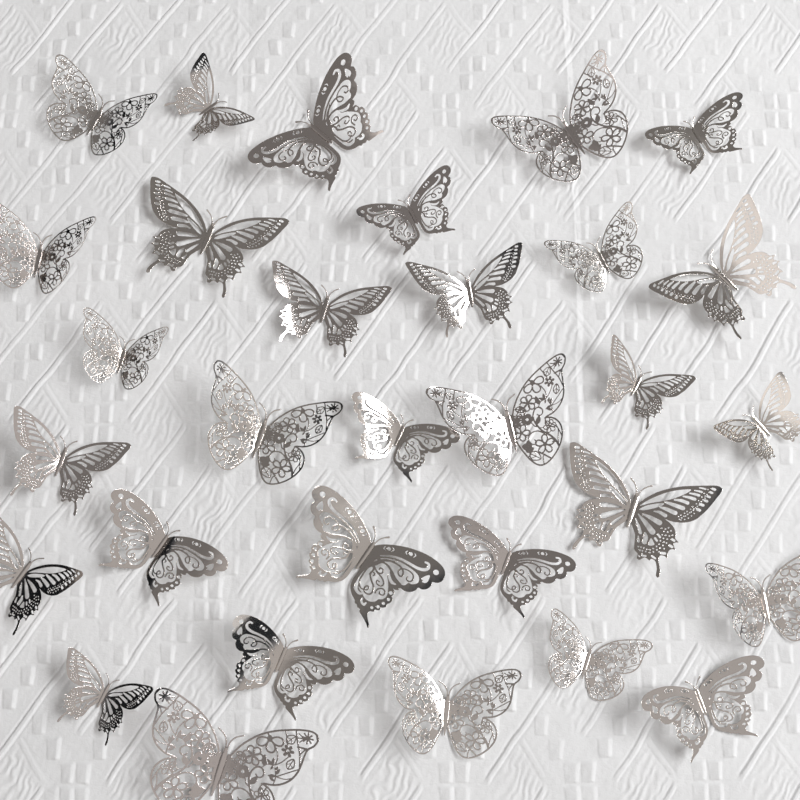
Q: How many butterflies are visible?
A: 31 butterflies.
